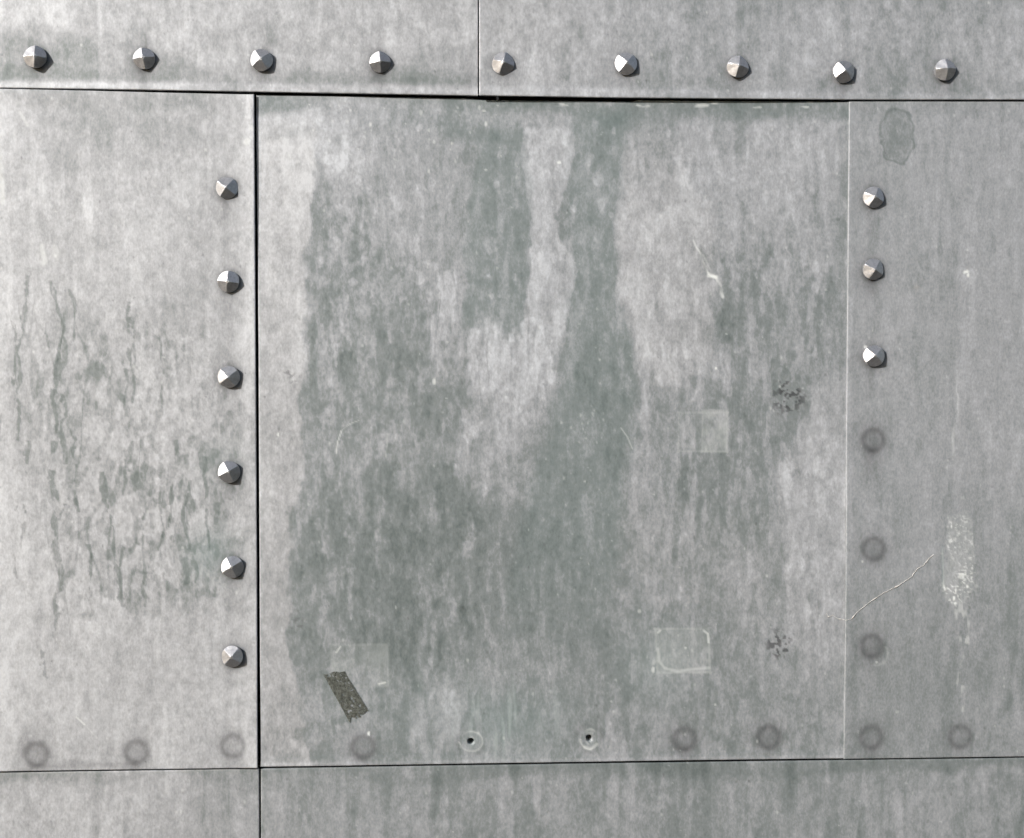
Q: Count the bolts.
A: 18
